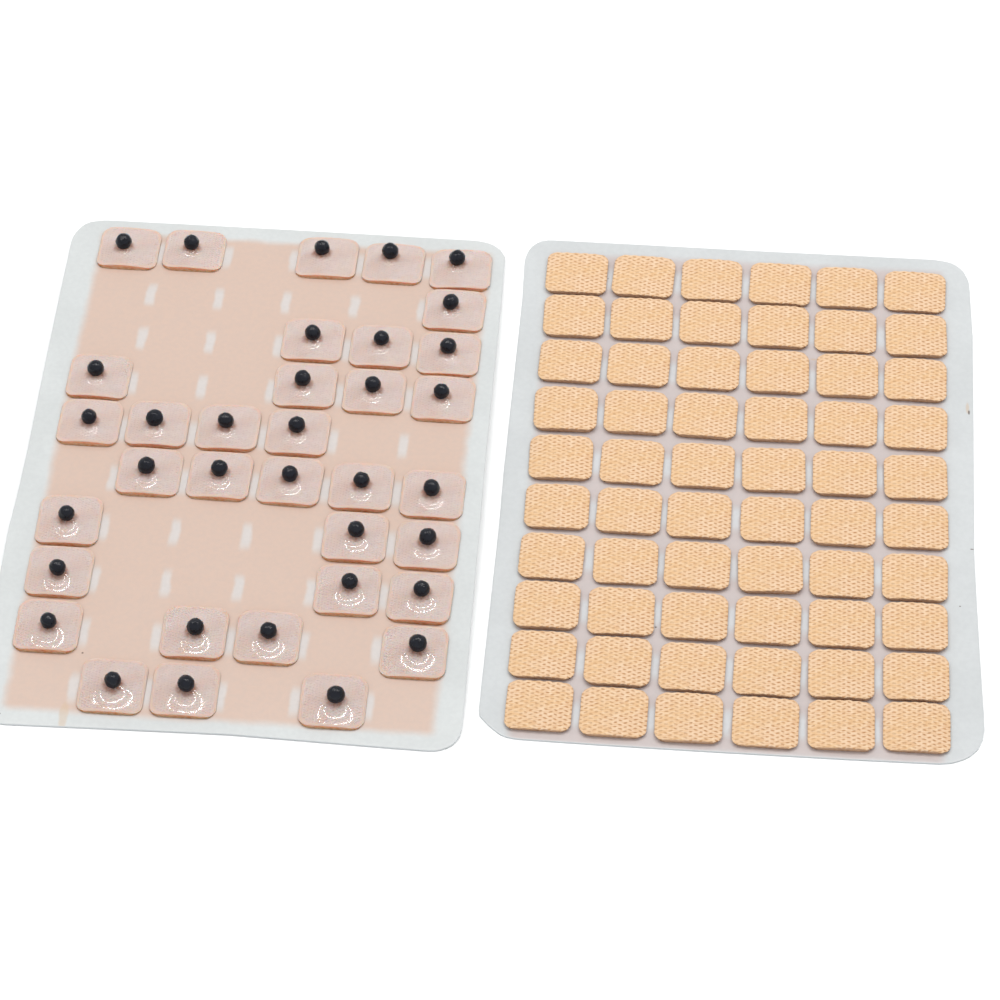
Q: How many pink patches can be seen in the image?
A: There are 35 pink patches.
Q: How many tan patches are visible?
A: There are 60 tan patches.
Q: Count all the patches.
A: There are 95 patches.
